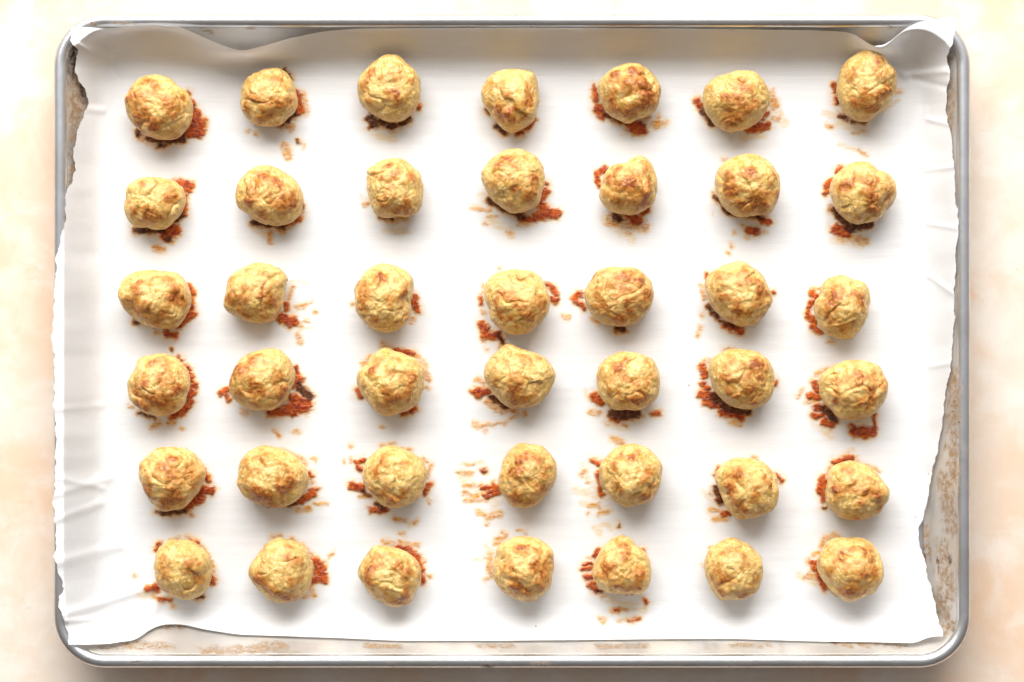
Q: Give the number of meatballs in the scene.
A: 42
